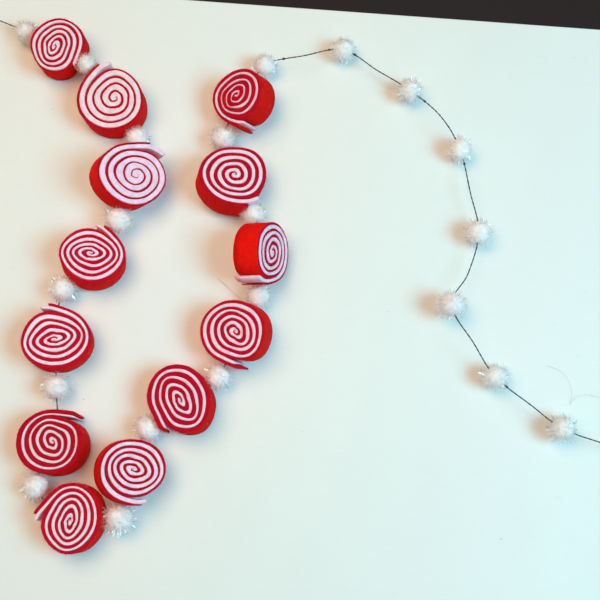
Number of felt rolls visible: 13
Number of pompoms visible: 21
